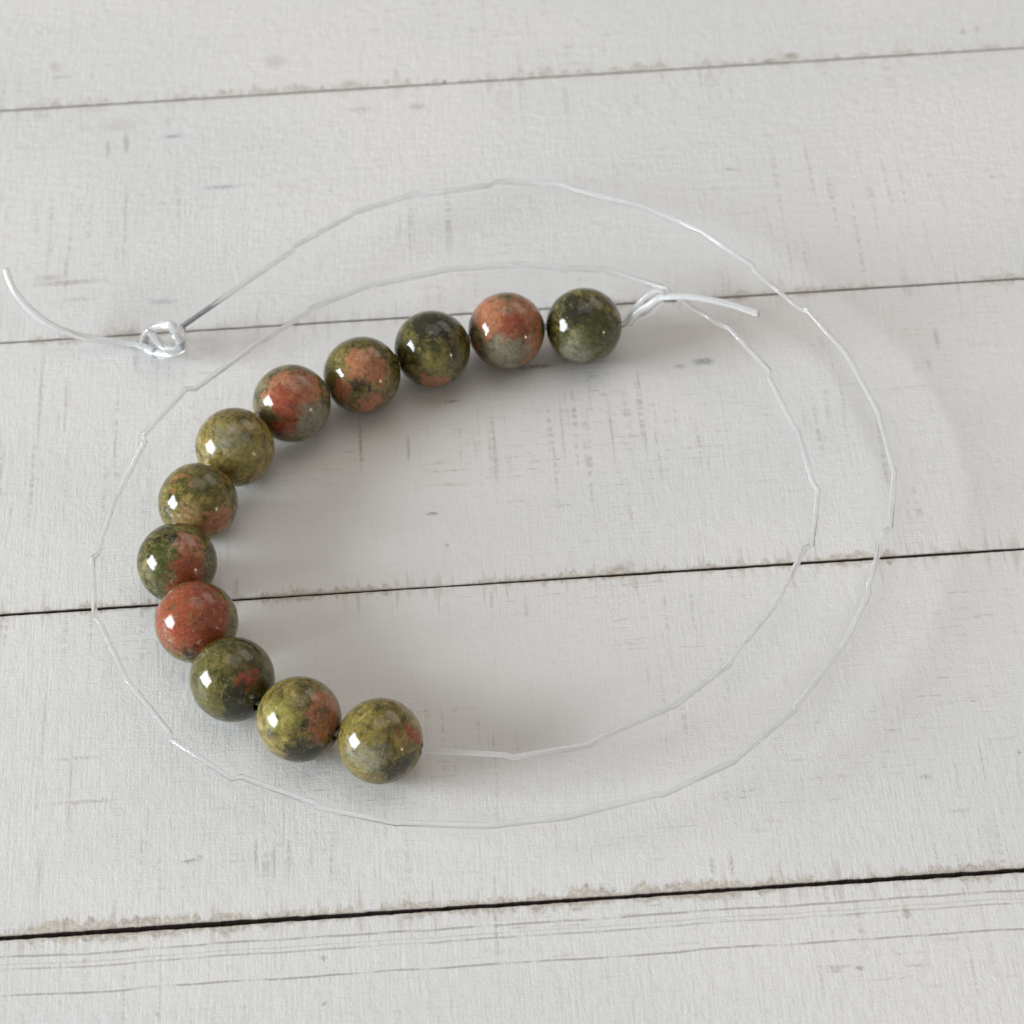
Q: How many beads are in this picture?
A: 12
